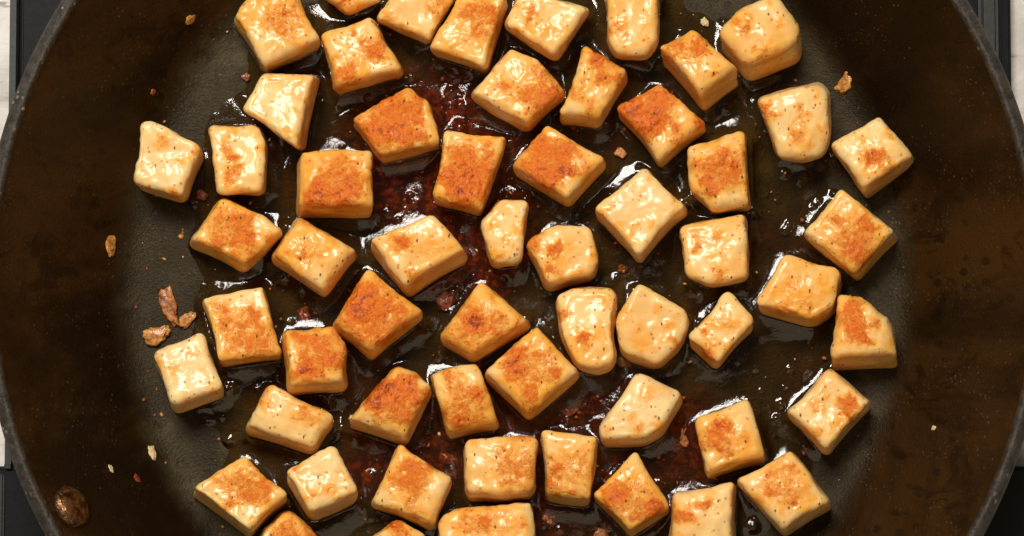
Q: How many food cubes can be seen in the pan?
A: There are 58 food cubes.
